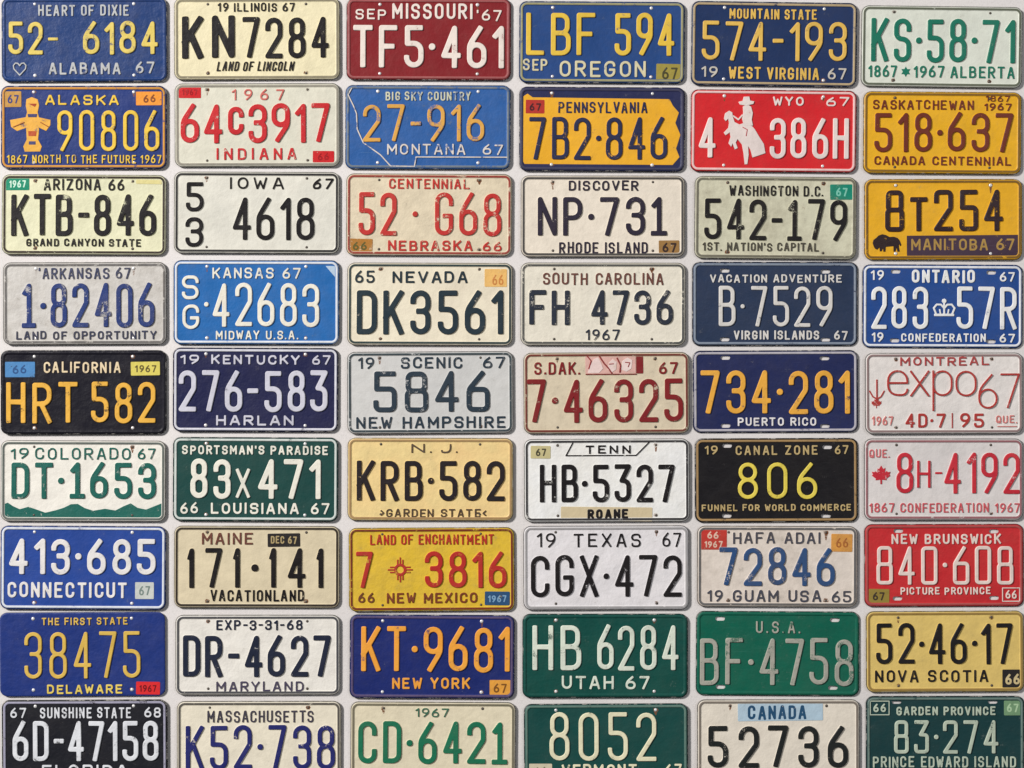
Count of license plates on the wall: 54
